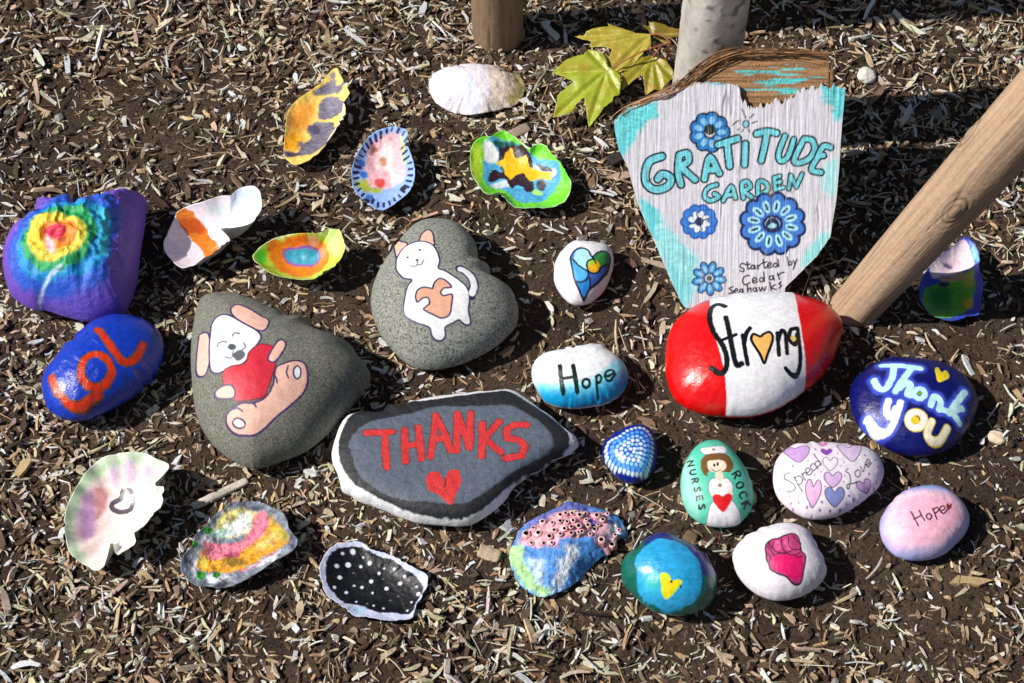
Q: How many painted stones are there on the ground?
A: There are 15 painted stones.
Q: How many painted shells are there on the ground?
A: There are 11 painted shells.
